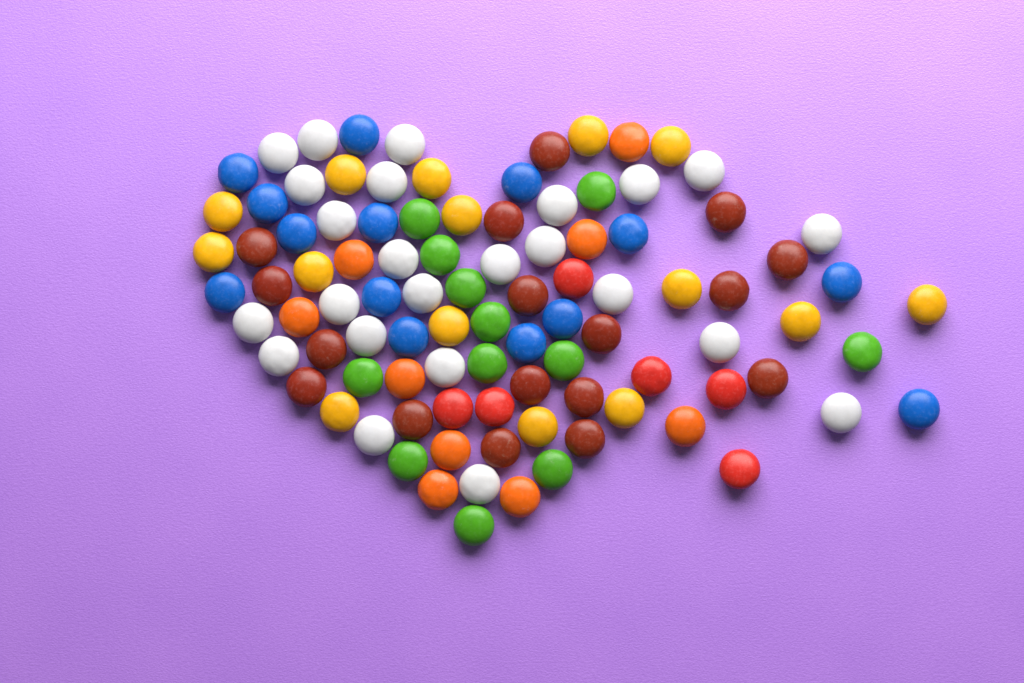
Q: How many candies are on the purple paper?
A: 97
